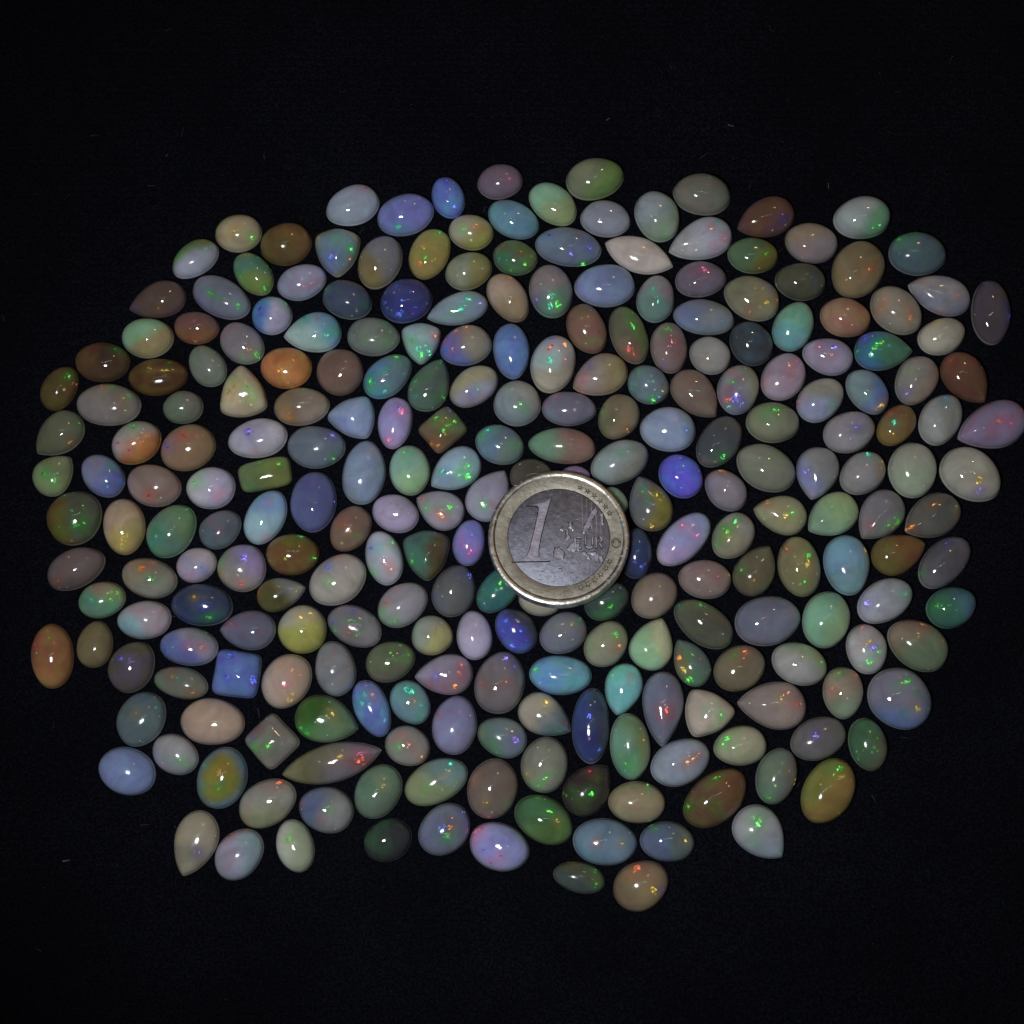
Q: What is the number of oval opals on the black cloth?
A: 200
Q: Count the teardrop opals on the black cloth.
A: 38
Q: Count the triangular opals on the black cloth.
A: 6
